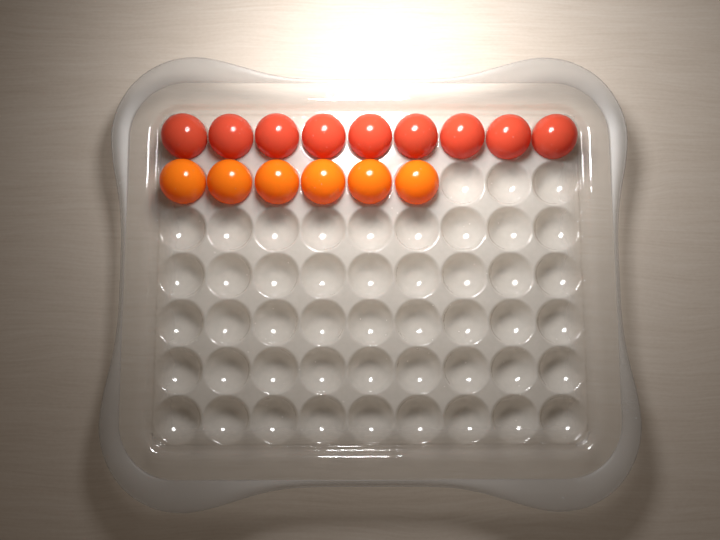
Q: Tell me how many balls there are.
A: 15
